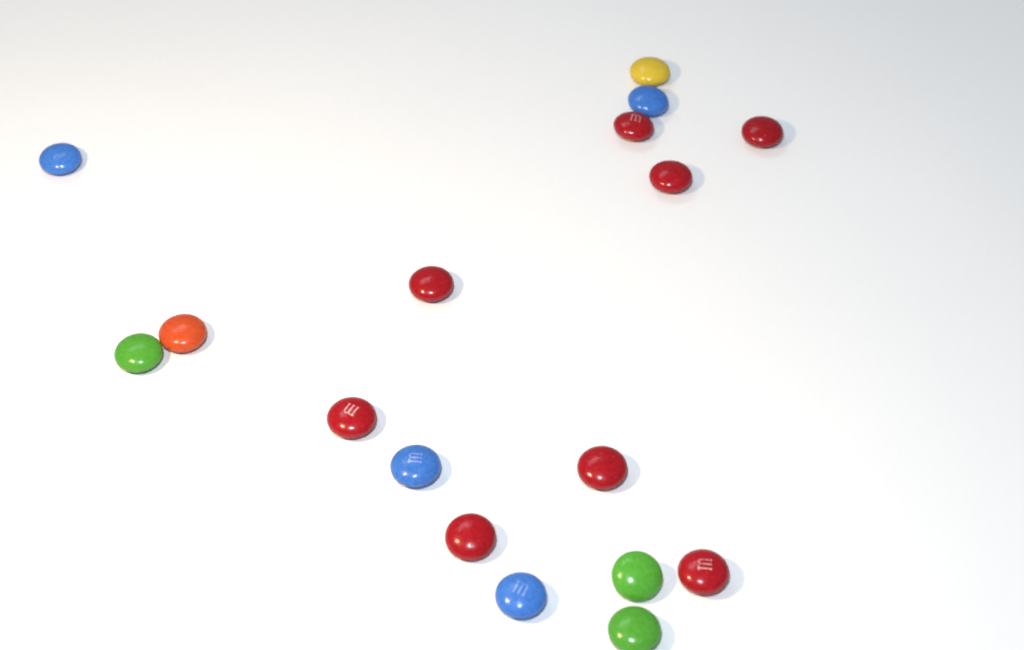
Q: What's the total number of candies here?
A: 17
